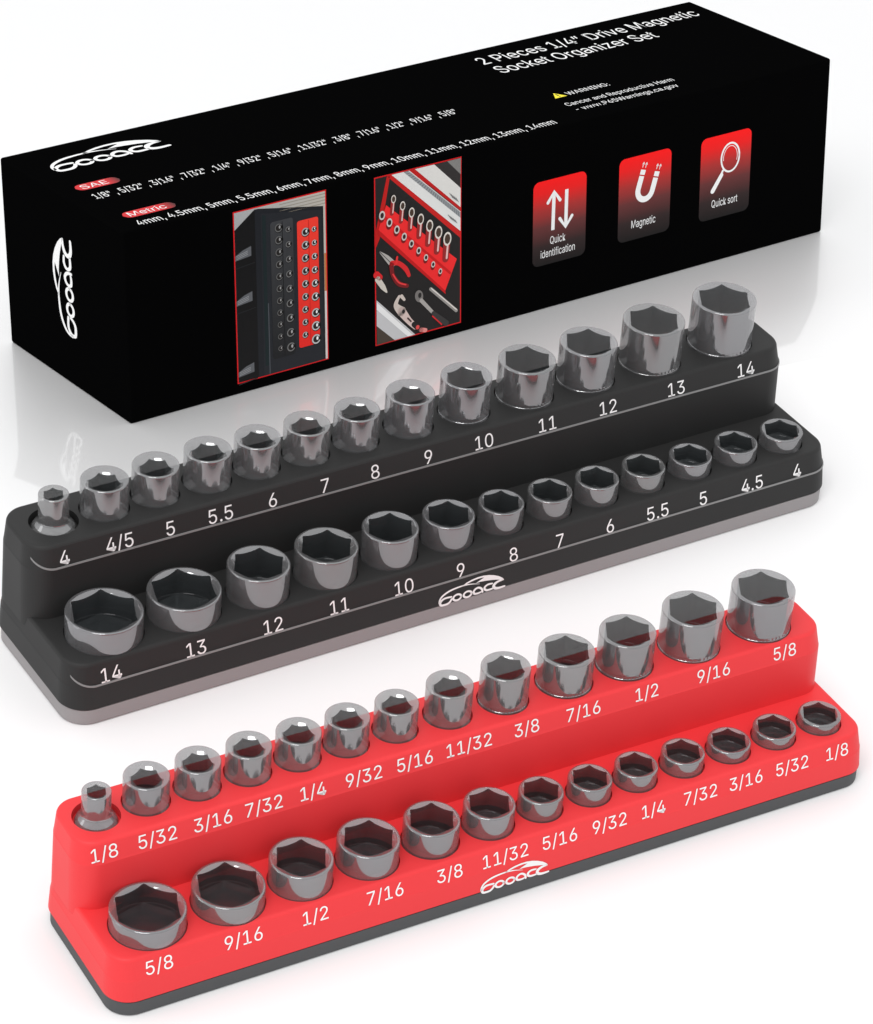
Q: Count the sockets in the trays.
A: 52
